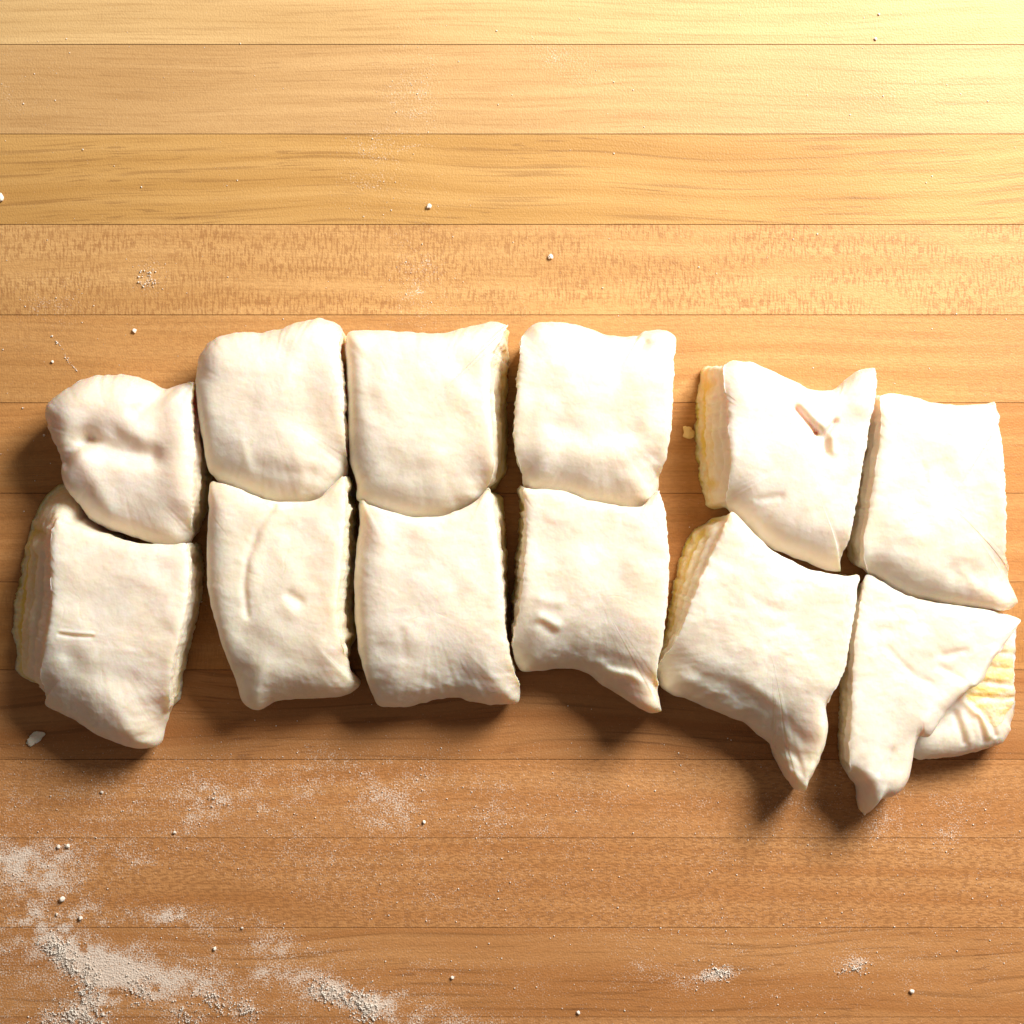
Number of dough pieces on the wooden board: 12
